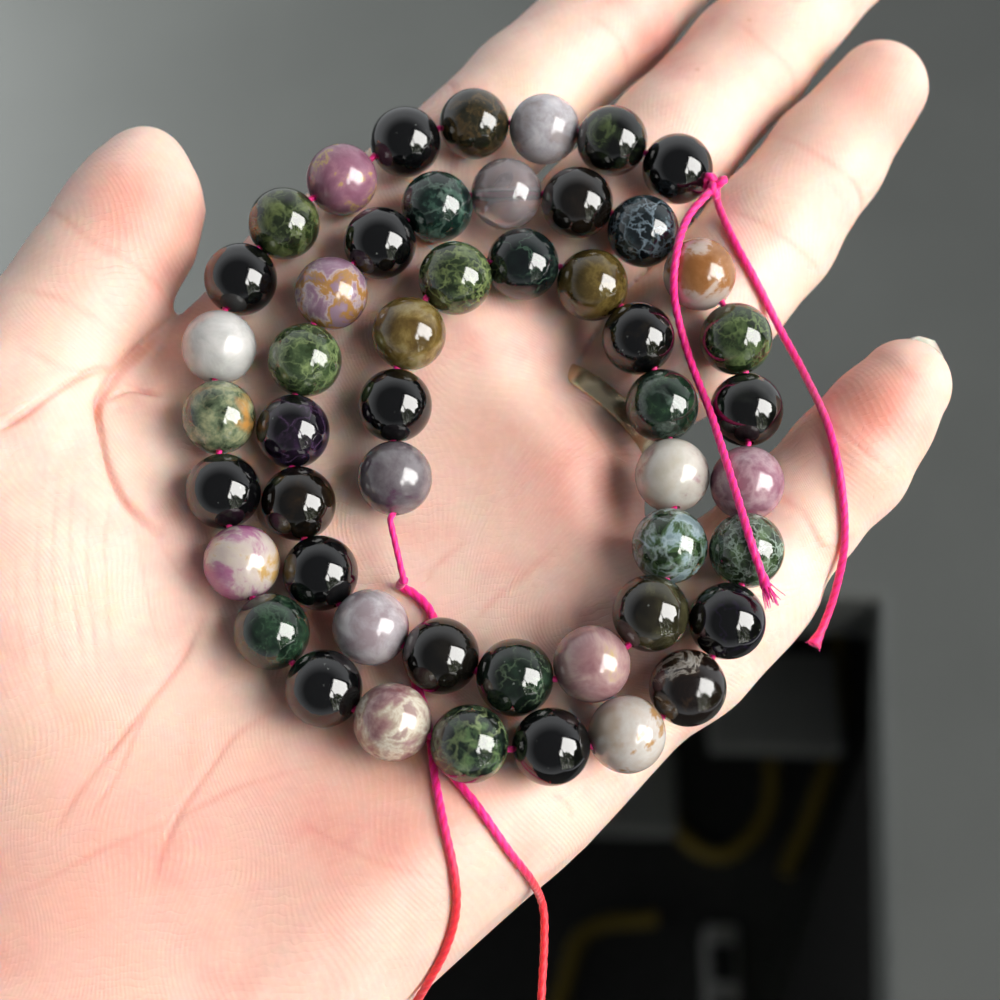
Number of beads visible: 50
